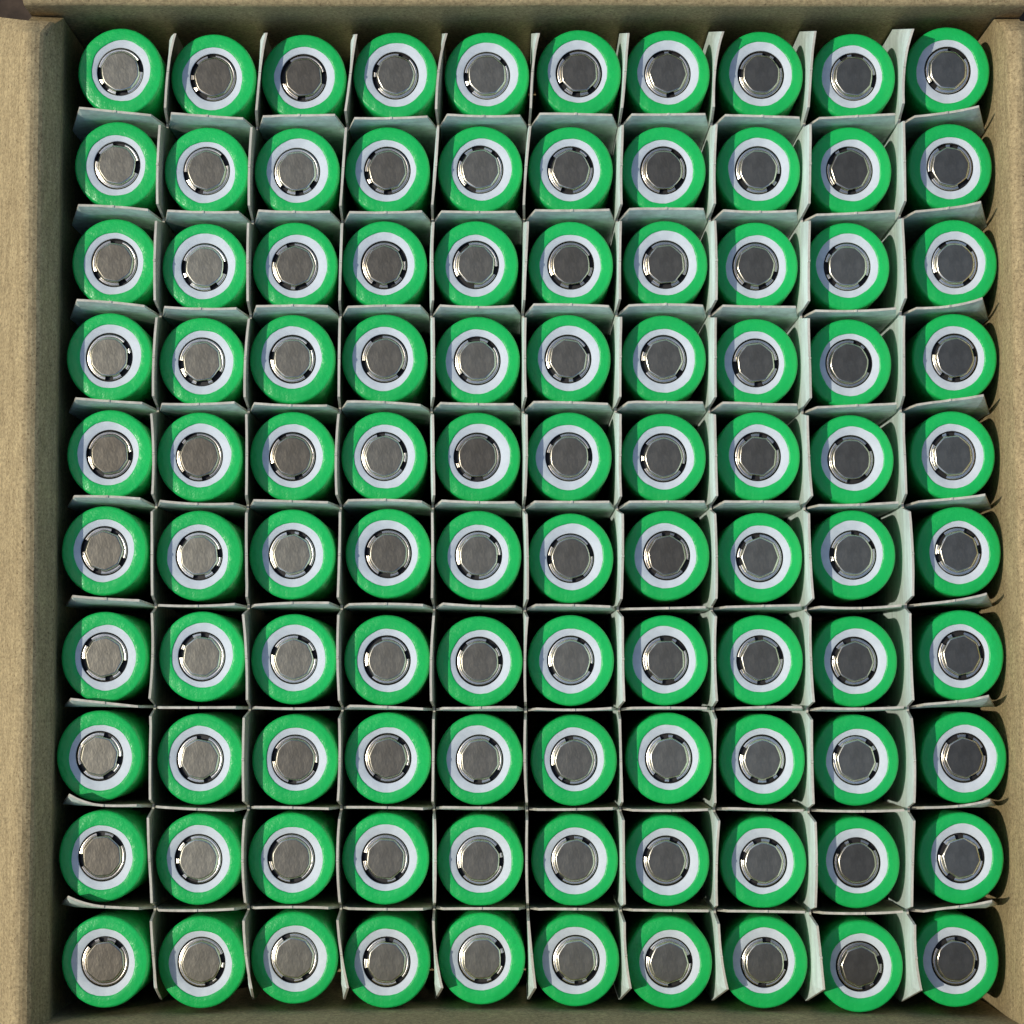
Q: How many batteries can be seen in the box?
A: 100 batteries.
